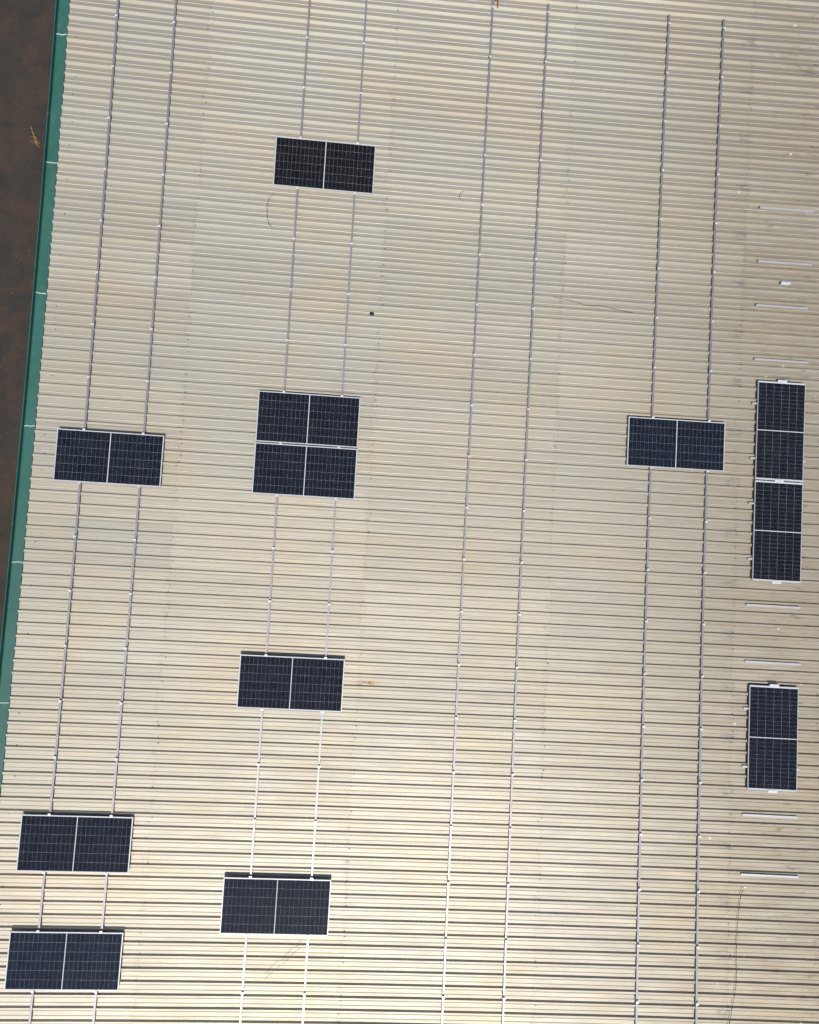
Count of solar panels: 12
